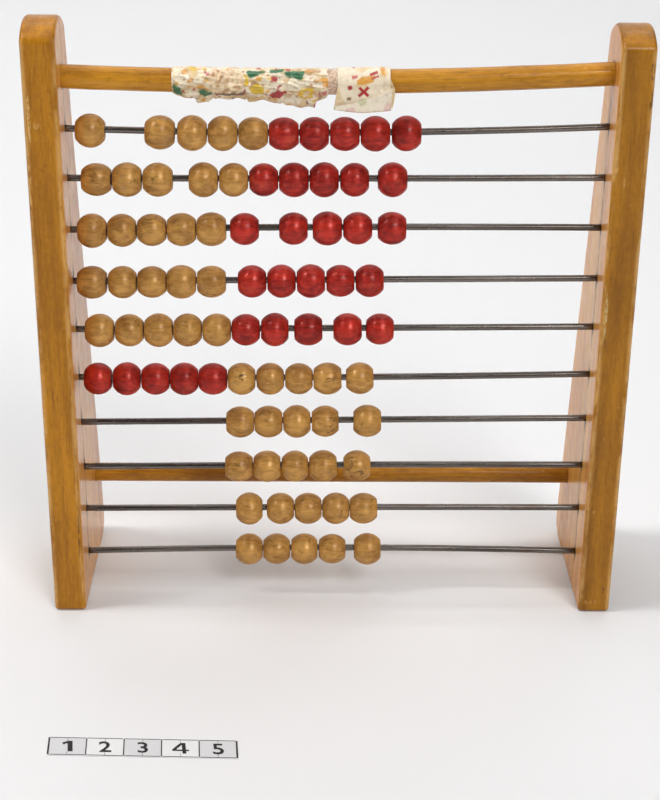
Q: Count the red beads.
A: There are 30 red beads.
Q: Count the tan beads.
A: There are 50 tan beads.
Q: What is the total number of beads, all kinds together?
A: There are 80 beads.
